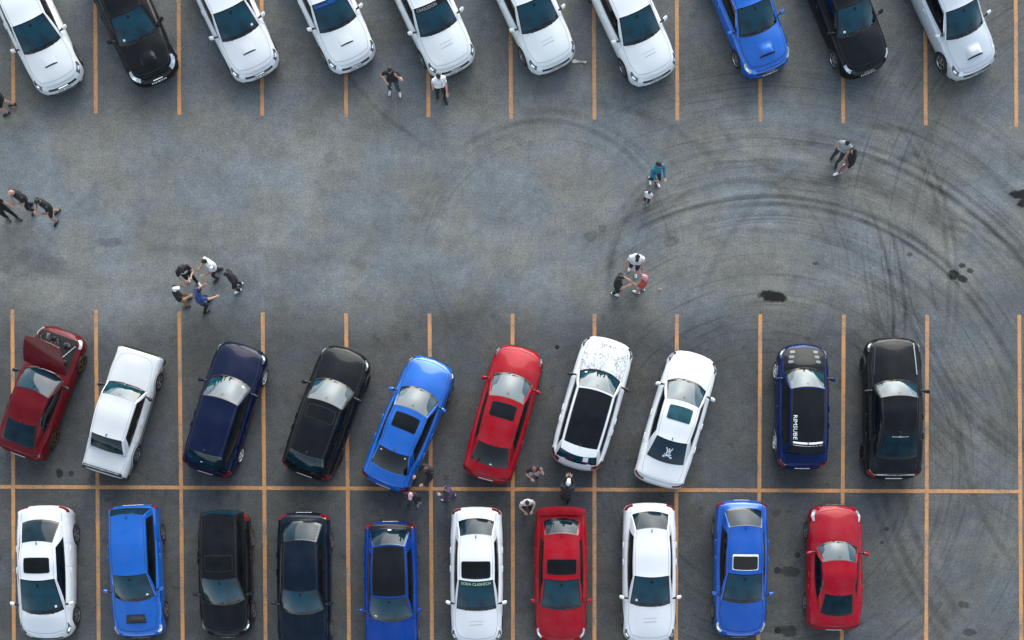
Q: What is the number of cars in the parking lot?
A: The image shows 30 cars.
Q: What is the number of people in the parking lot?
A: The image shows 24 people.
